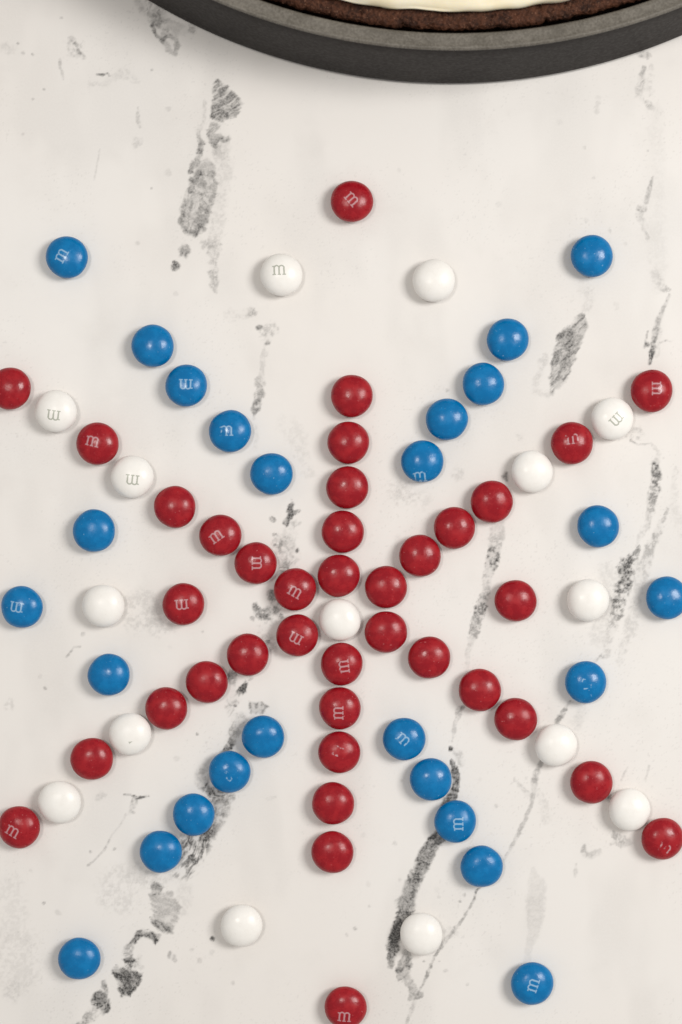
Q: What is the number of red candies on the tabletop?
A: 38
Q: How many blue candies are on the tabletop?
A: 26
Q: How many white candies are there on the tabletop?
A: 15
